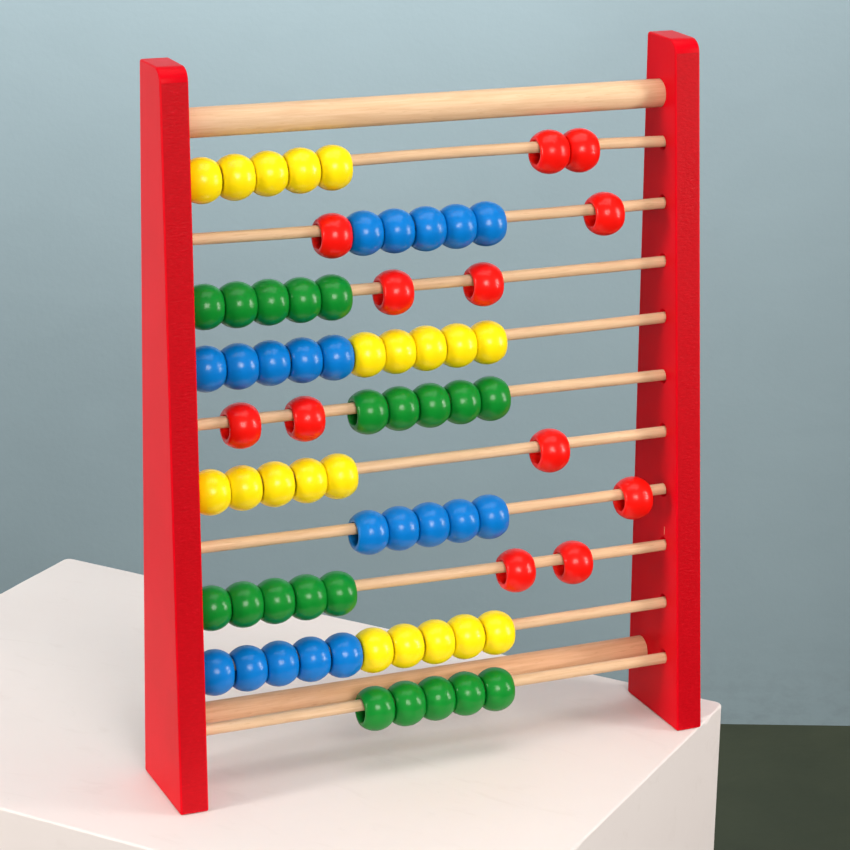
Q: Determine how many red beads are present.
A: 12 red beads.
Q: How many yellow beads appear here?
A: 20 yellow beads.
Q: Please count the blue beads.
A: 20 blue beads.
